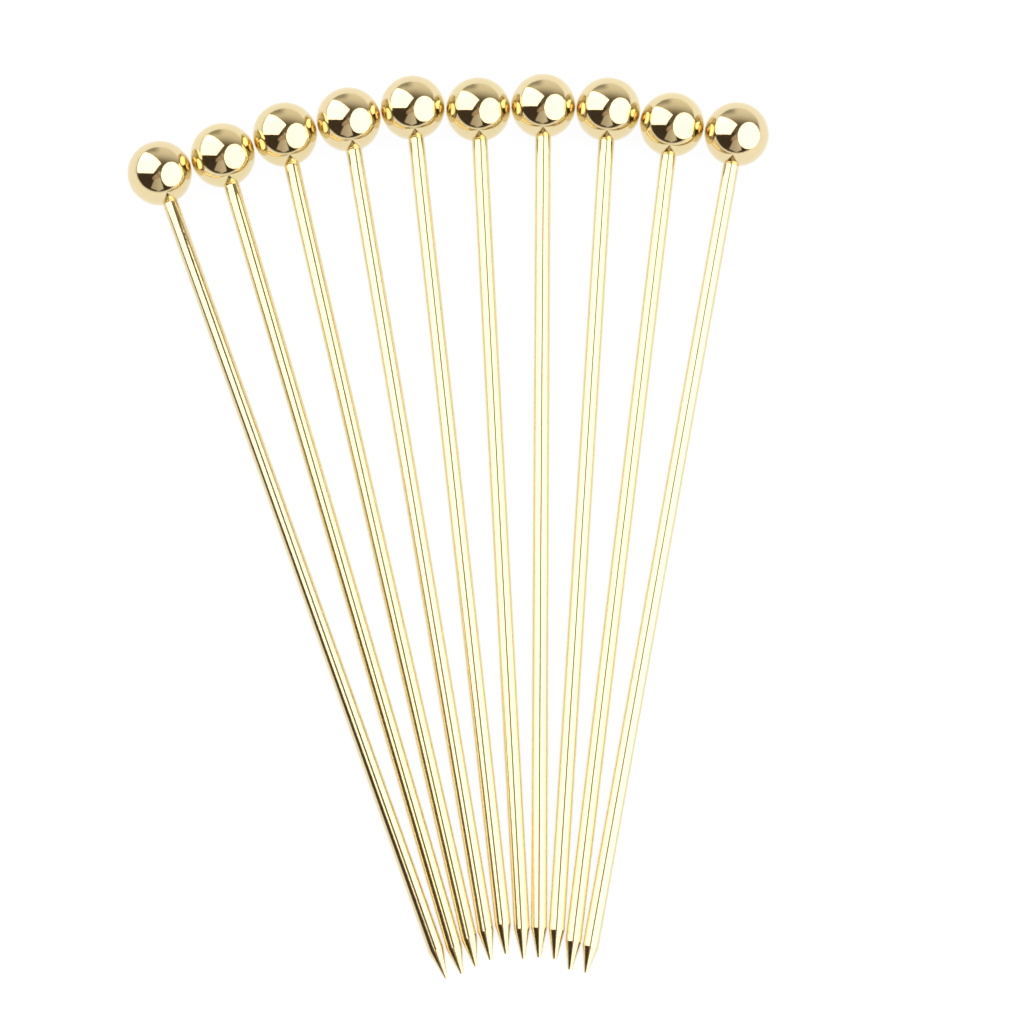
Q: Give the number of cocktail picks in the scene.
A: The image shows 10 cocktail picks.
